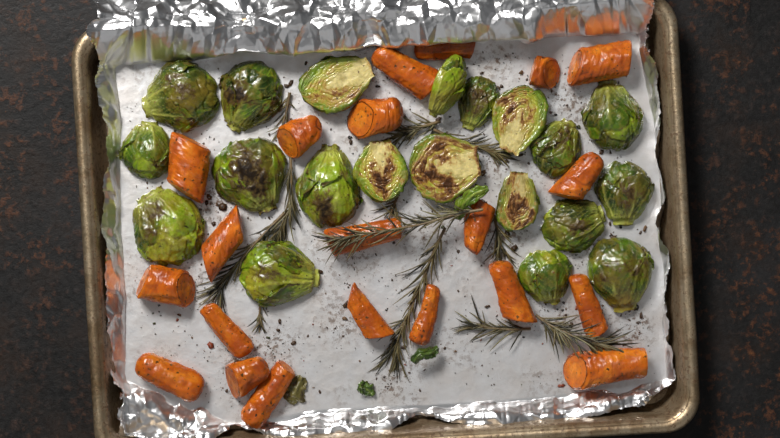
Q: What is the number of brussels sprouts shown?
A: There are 20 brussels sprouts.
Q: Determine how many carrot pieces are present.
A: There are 21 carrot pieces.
